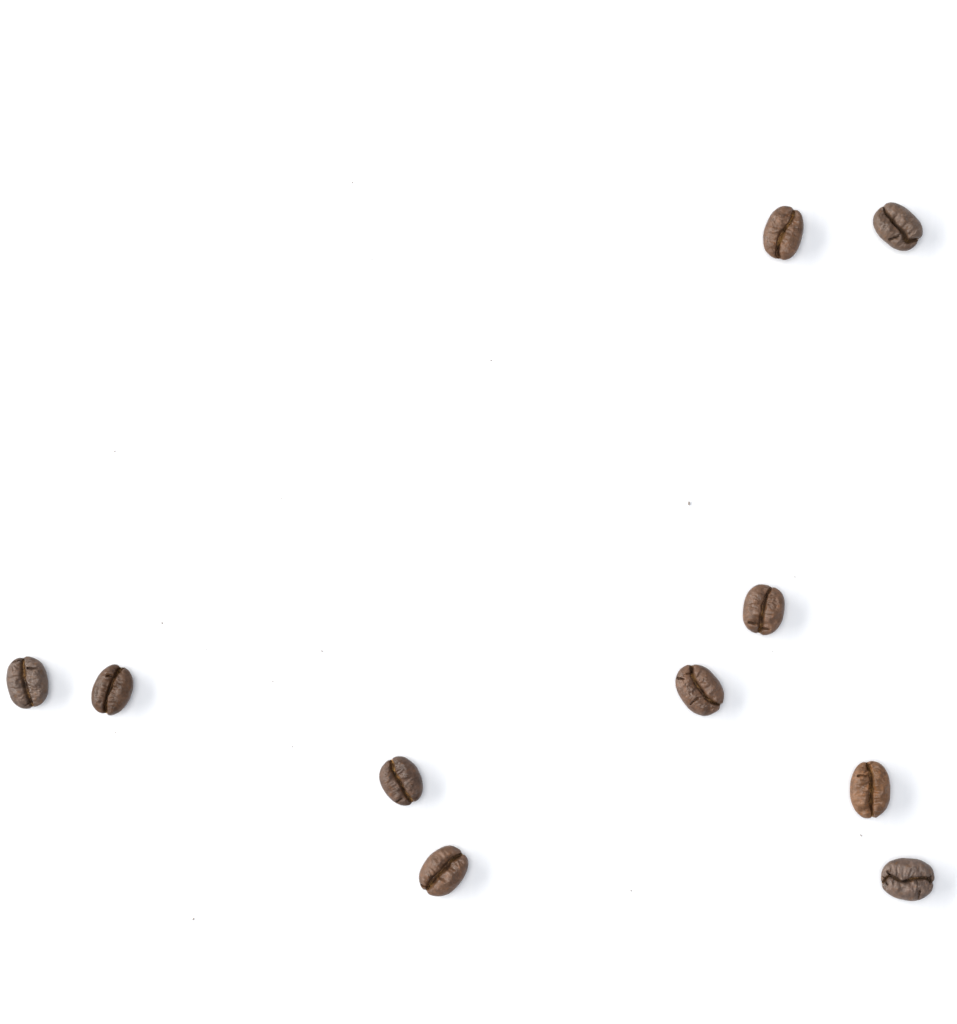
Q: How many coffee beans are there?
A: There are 10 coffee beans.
